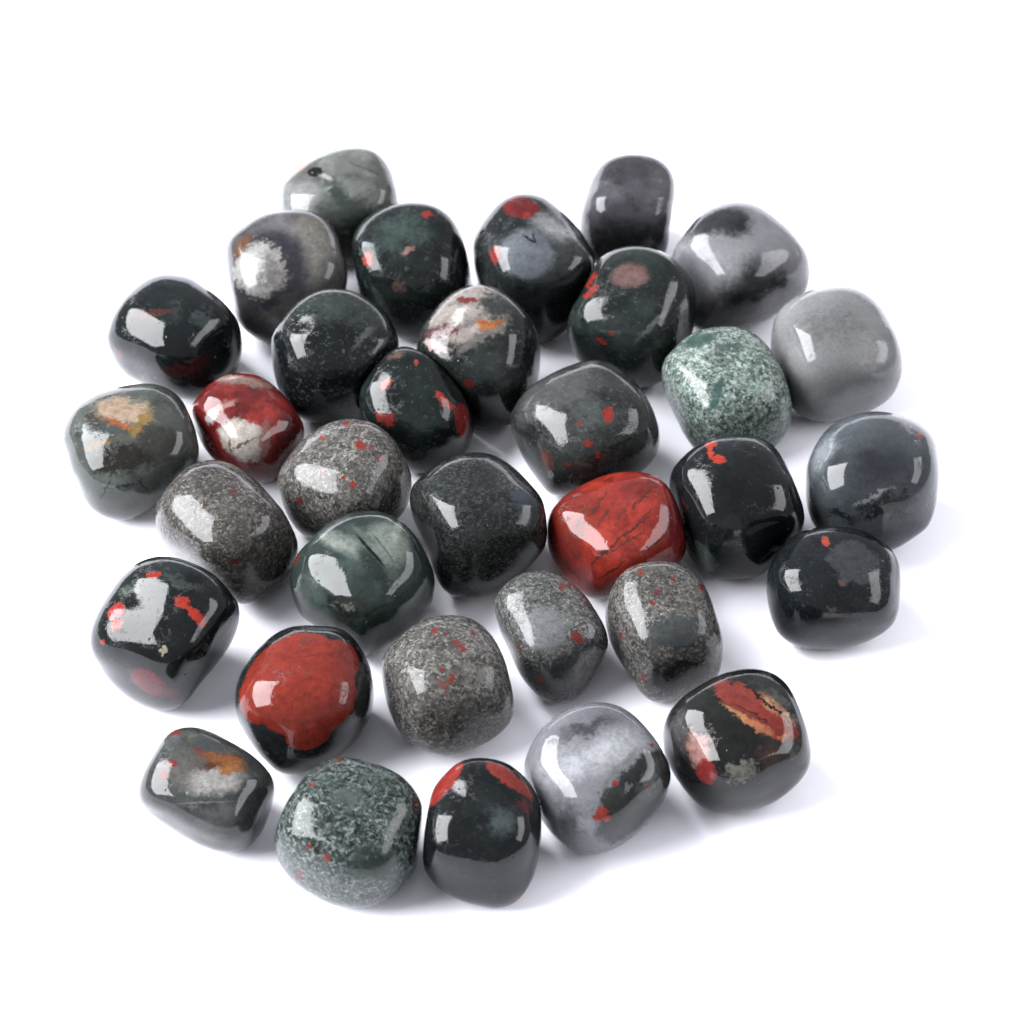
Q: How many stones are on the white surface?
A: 34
